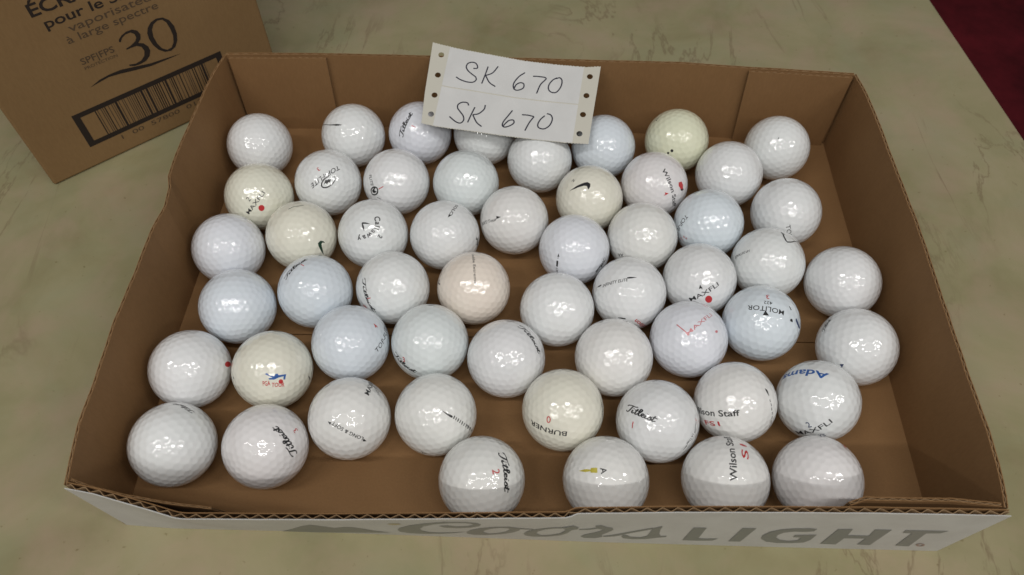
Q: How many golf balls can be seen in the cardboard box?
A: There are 54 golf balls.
